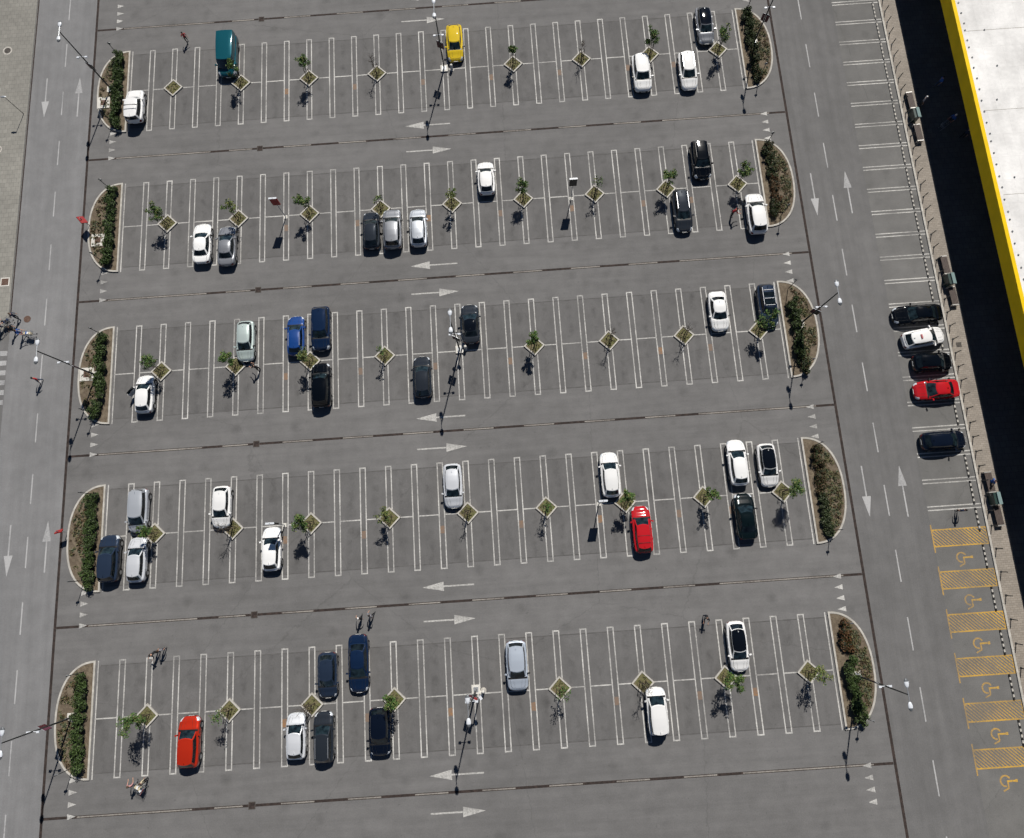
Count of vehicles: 49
